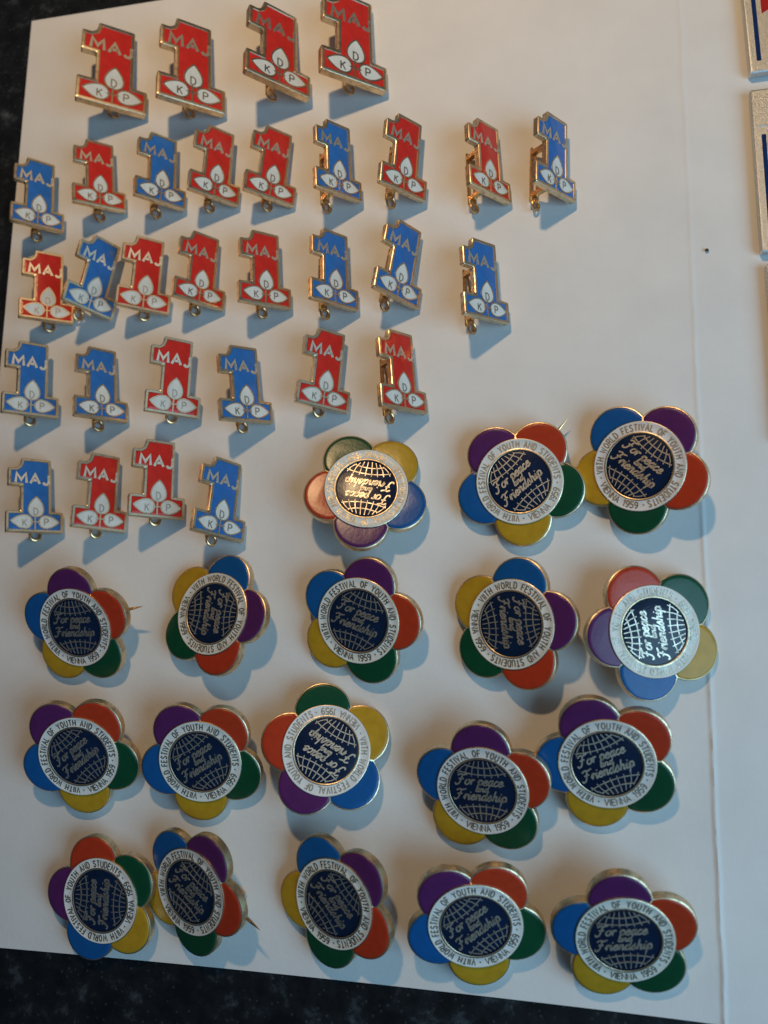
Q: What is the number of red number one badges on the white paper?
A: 18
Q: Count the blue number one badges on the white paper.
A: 13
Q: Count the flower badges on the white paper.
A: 18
